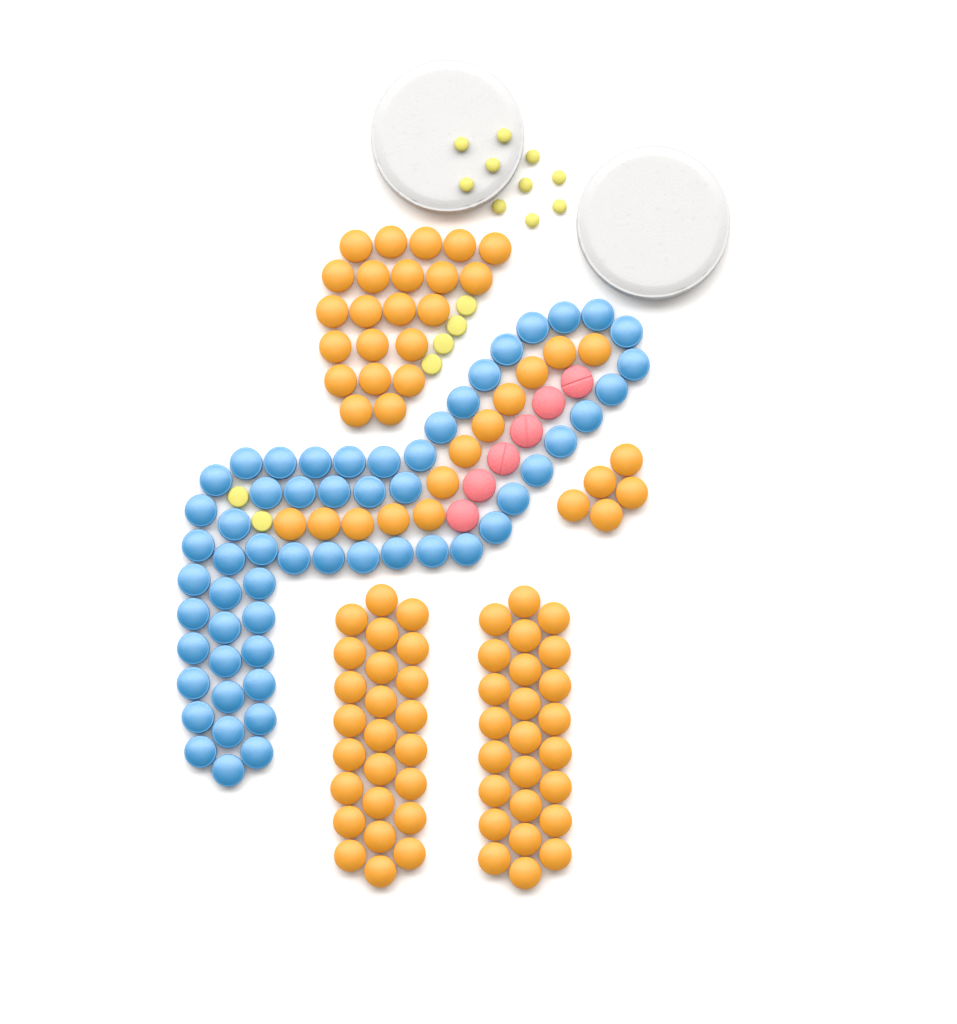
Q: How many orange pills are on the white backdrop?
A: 89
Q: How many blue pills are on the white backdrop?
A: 56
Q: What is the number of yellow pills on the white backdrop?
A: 16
